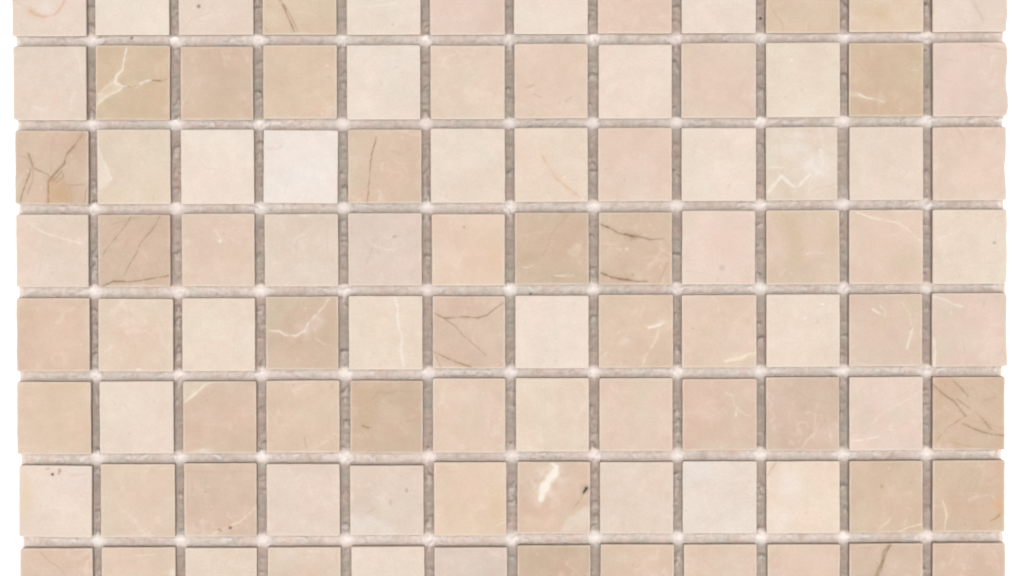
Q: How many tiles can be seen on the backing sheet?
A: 96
